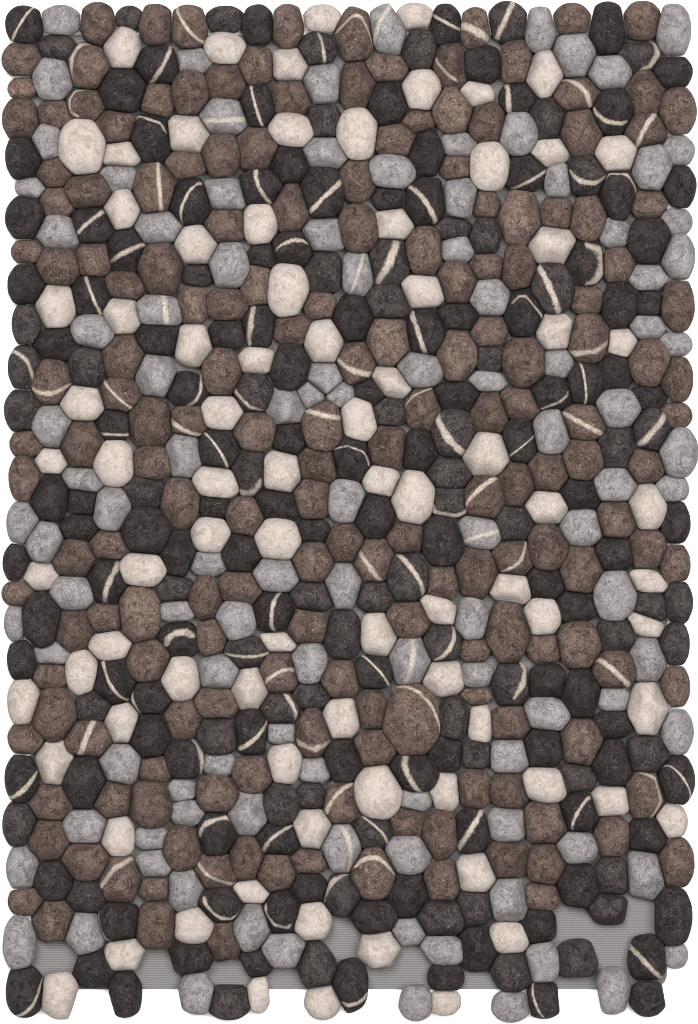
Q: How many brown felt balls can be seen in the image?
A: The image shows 180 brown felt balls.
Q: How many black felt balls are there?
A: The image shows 188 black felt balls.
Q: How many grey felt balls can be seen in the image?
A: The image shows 109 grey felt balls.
